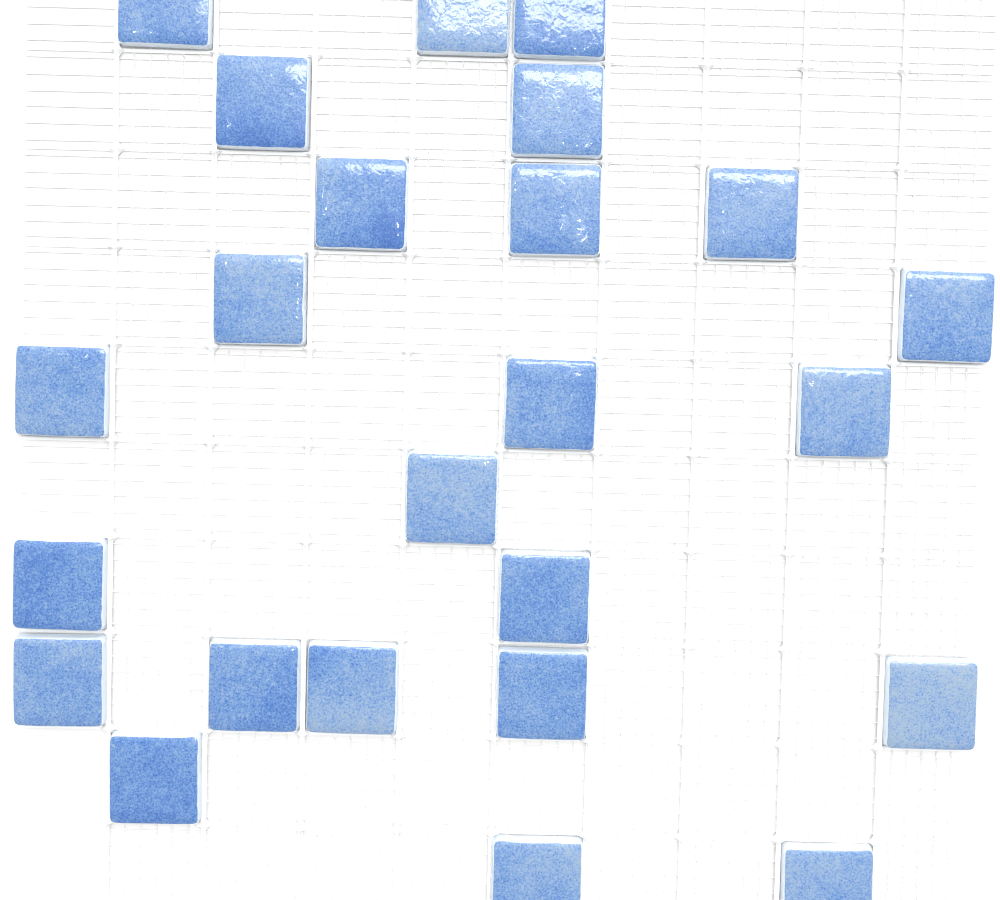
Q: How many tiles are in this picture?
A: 24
